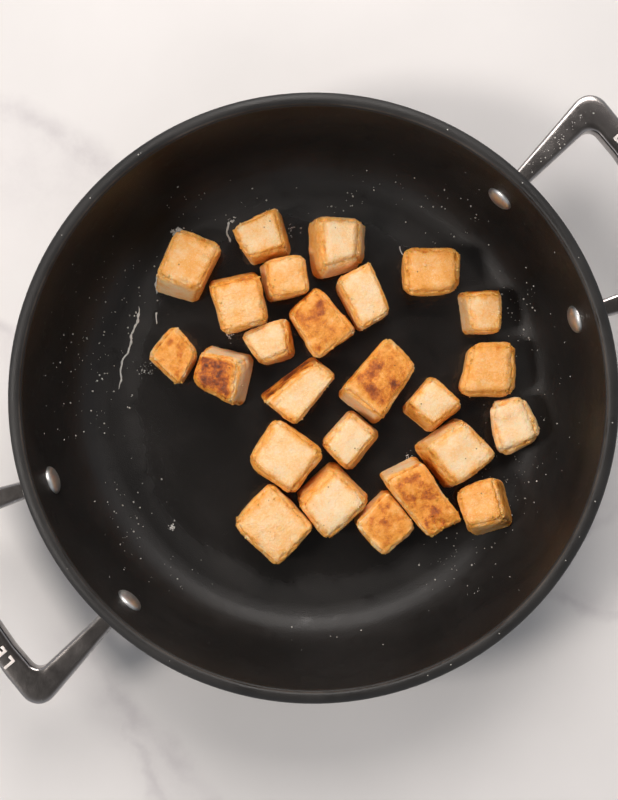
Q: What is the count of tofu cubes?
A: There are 25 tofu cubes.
